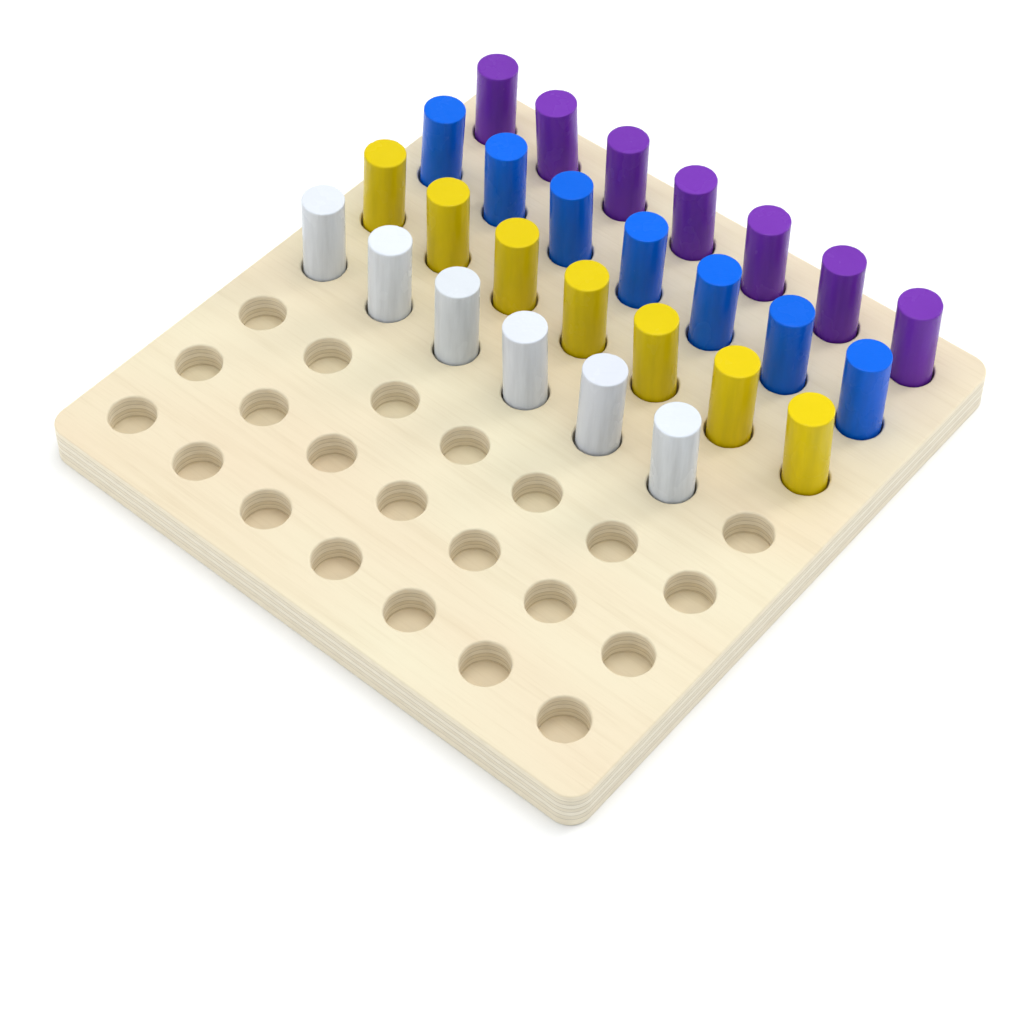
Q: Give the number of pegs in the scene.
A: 27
